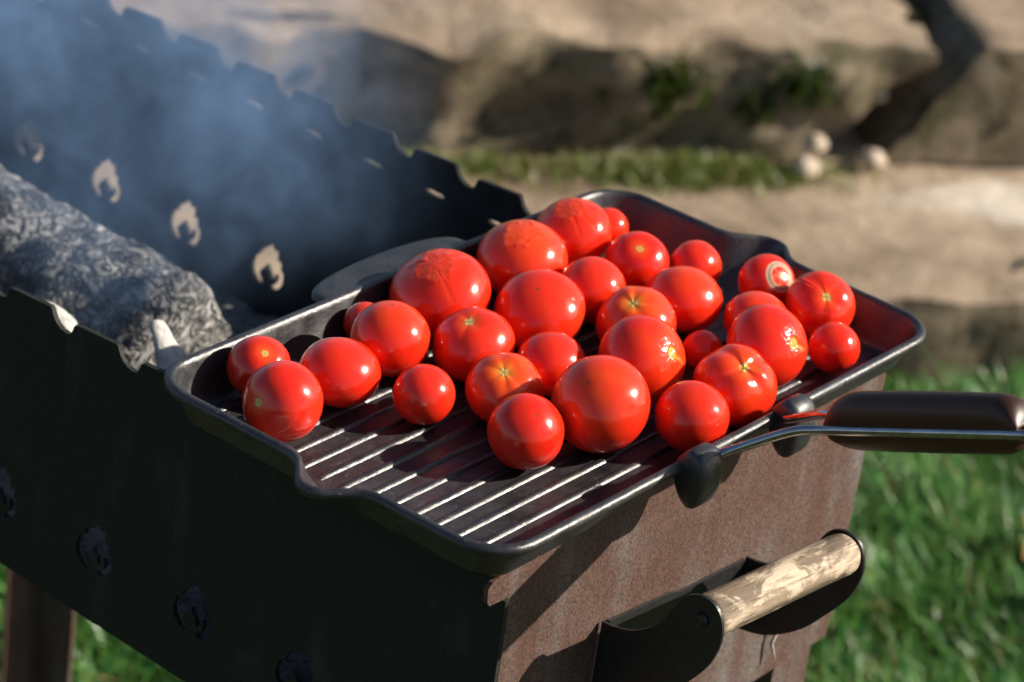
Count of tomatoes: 30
